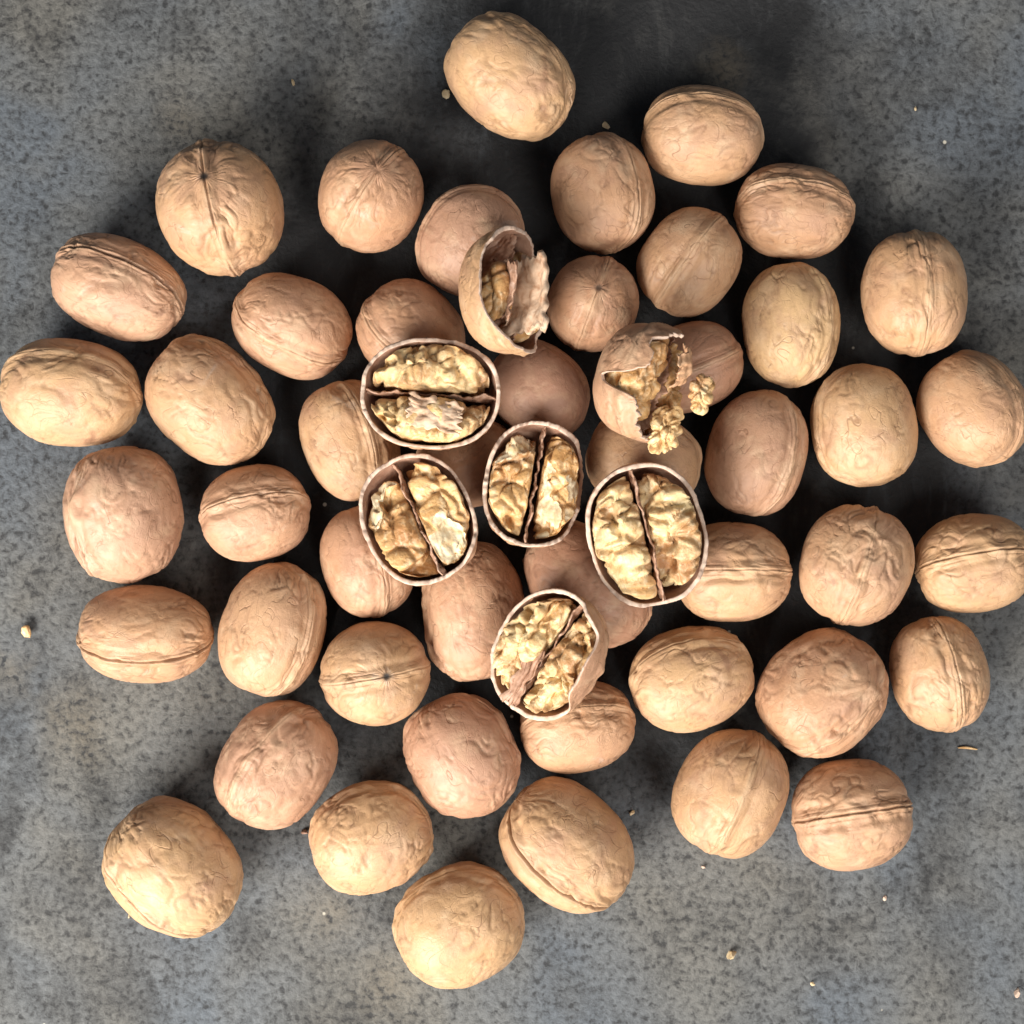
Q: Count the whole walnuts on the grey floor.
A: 47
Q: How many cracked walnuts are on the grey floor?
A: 7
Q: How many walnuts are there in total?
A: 54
